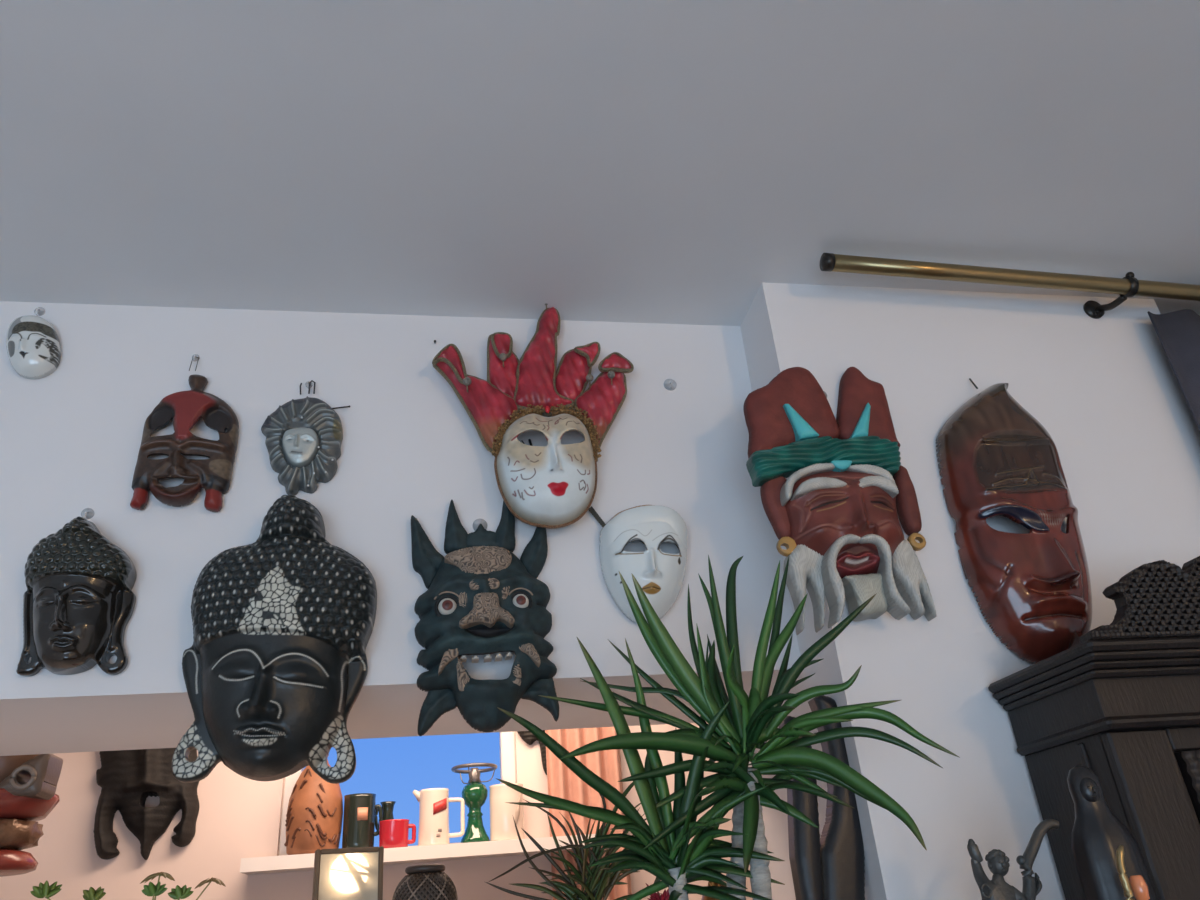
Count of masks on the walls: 11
